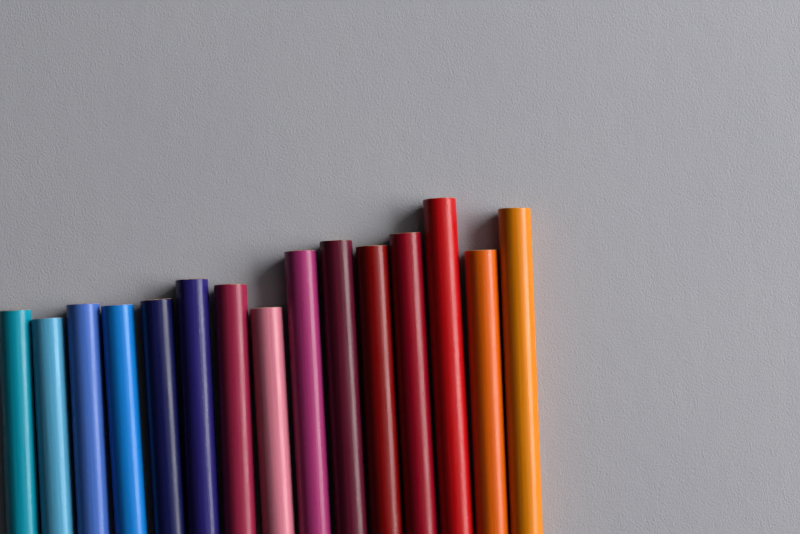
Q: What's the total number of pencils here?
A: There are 15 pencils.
